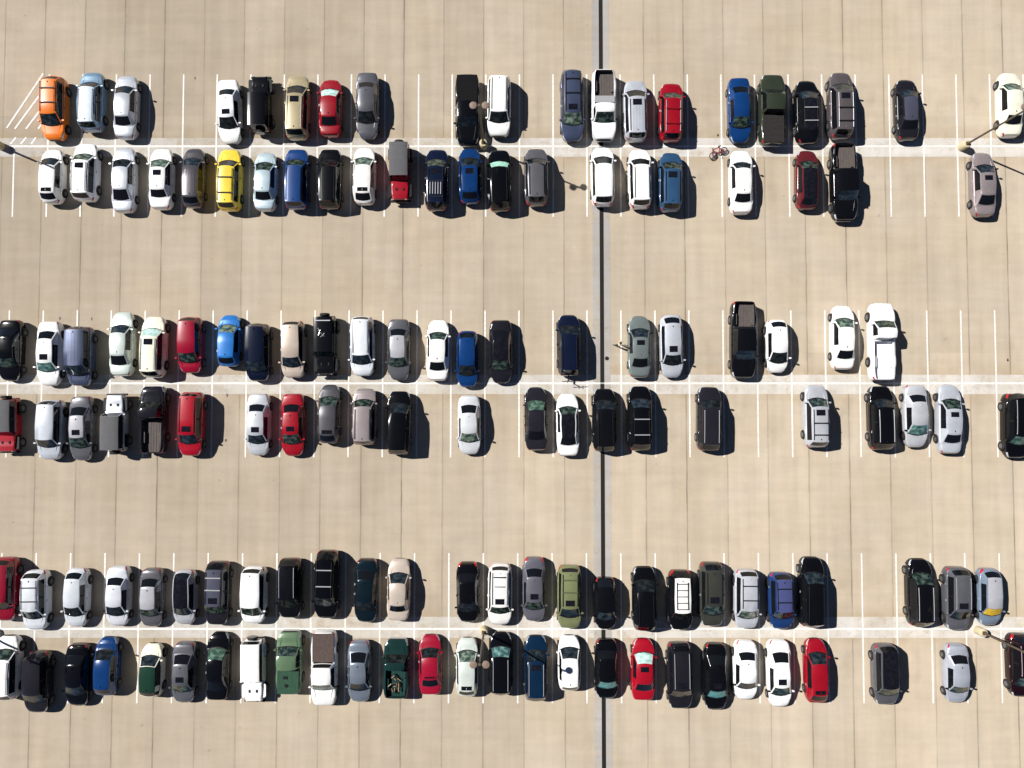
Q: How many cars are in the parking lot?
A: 139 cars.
